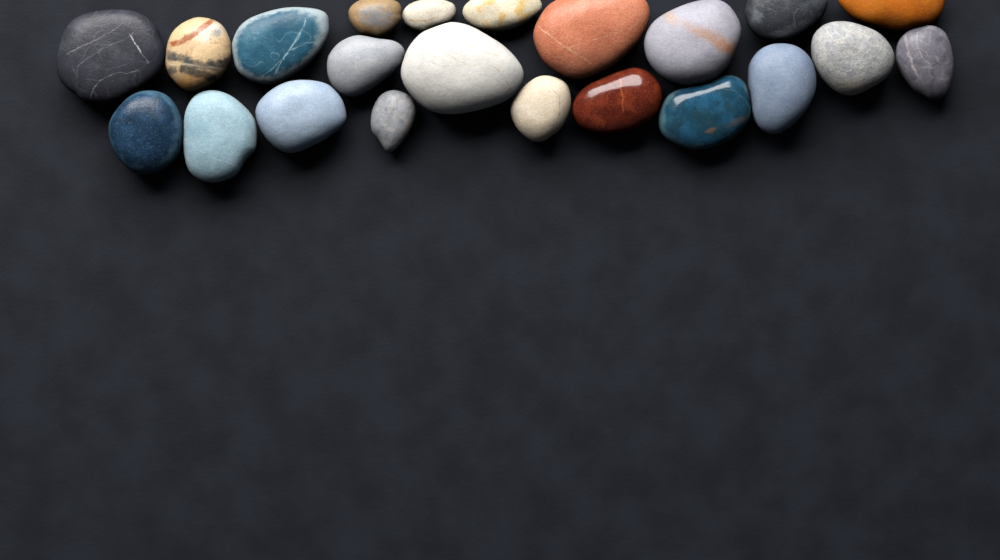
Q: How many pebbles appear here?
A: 22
